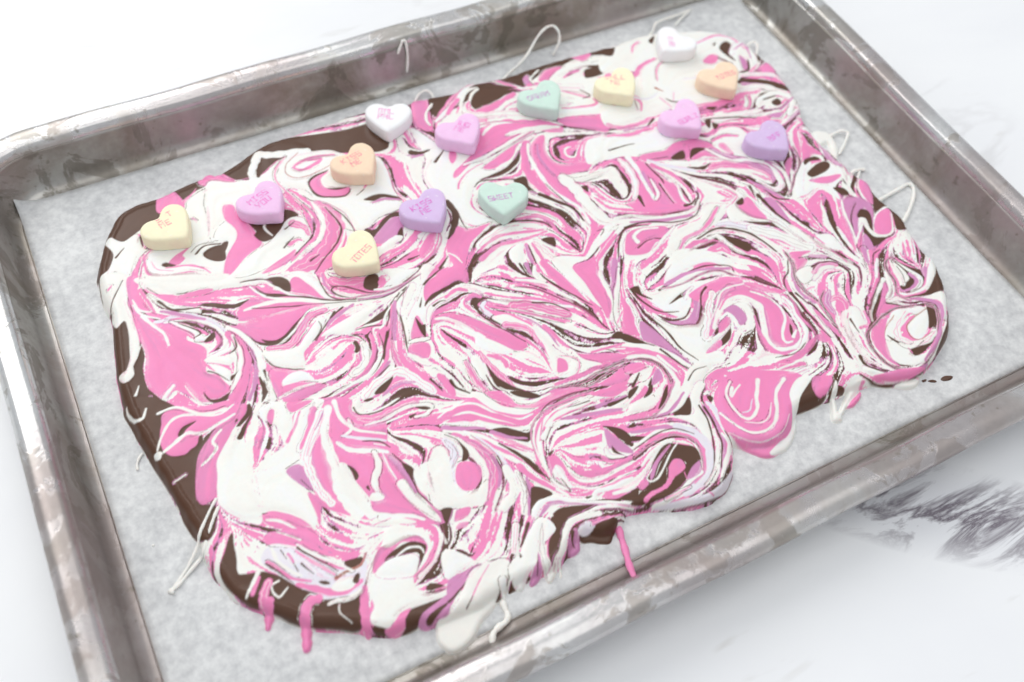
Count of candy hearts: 14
